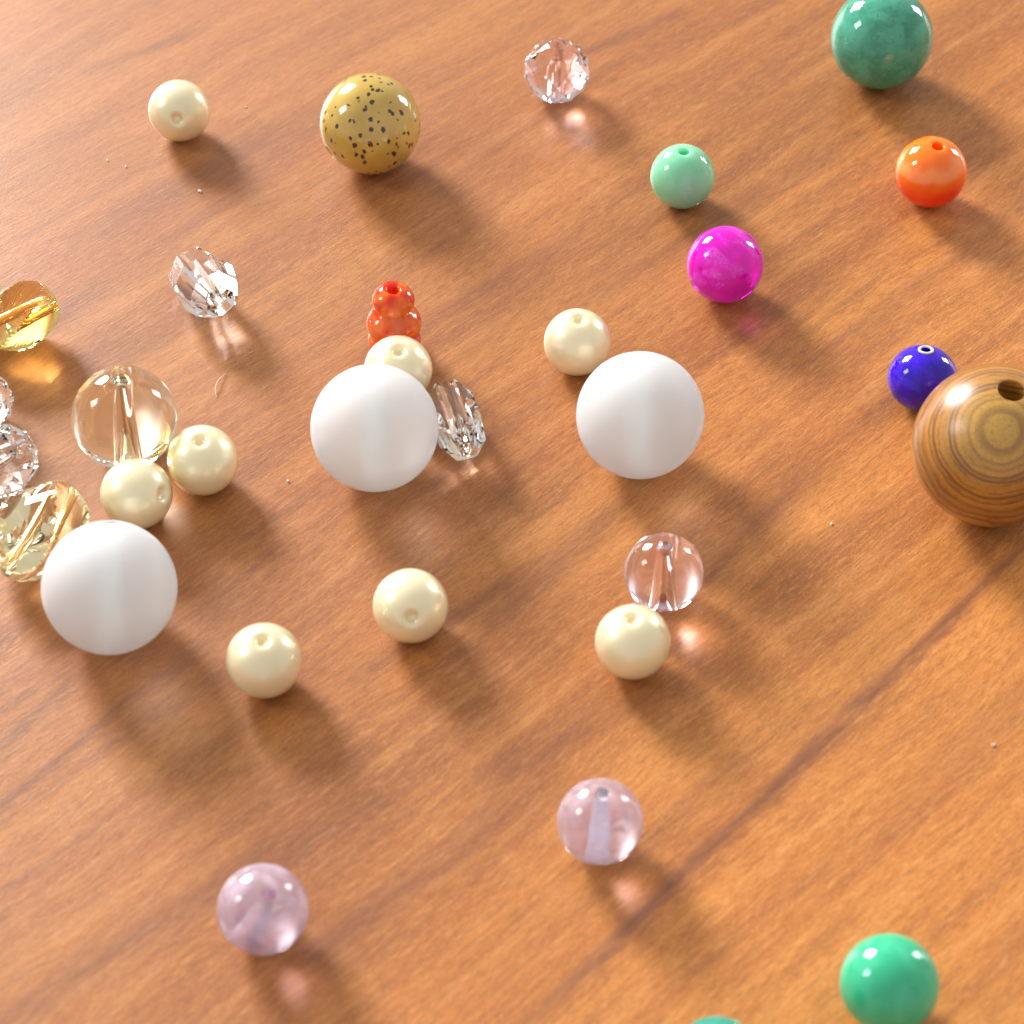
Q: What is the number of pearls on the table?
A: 8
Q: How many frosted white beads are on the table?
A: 3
